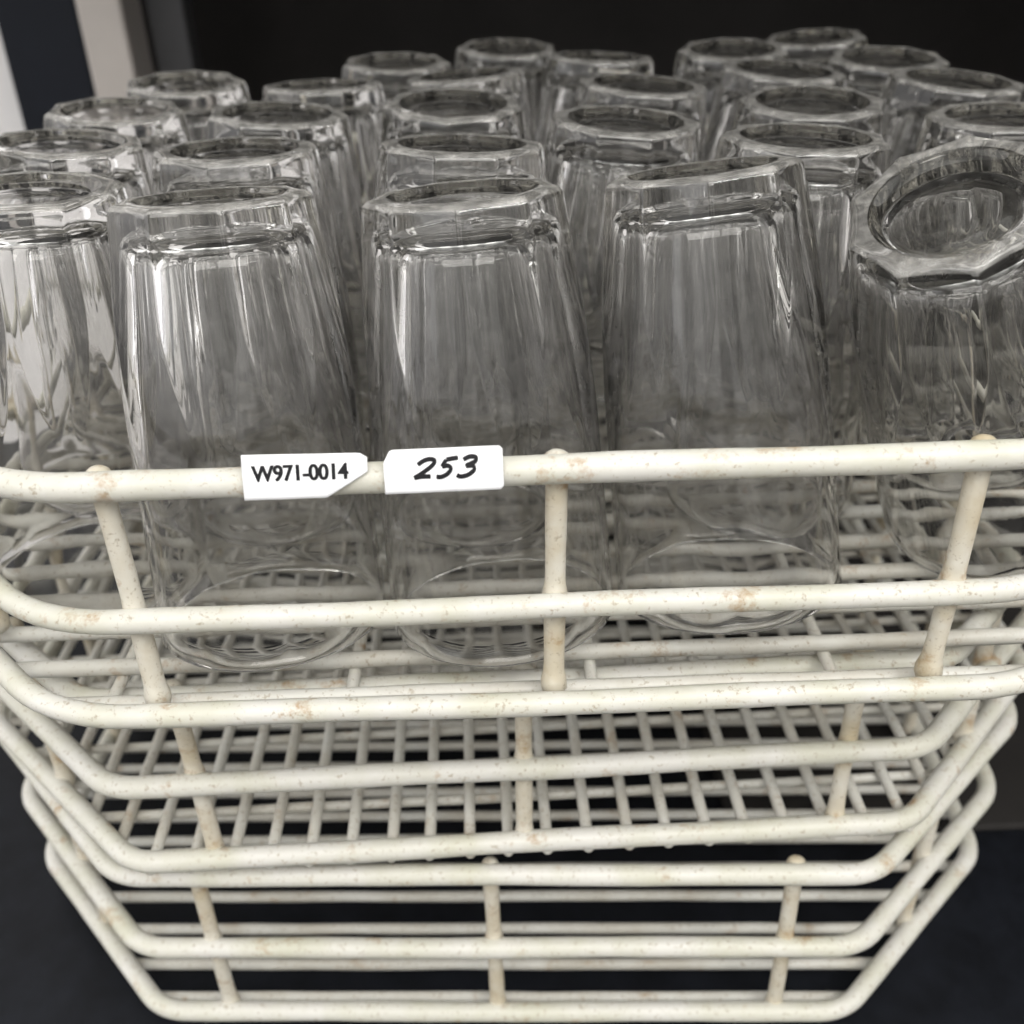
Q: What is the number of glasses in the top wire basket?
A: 27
